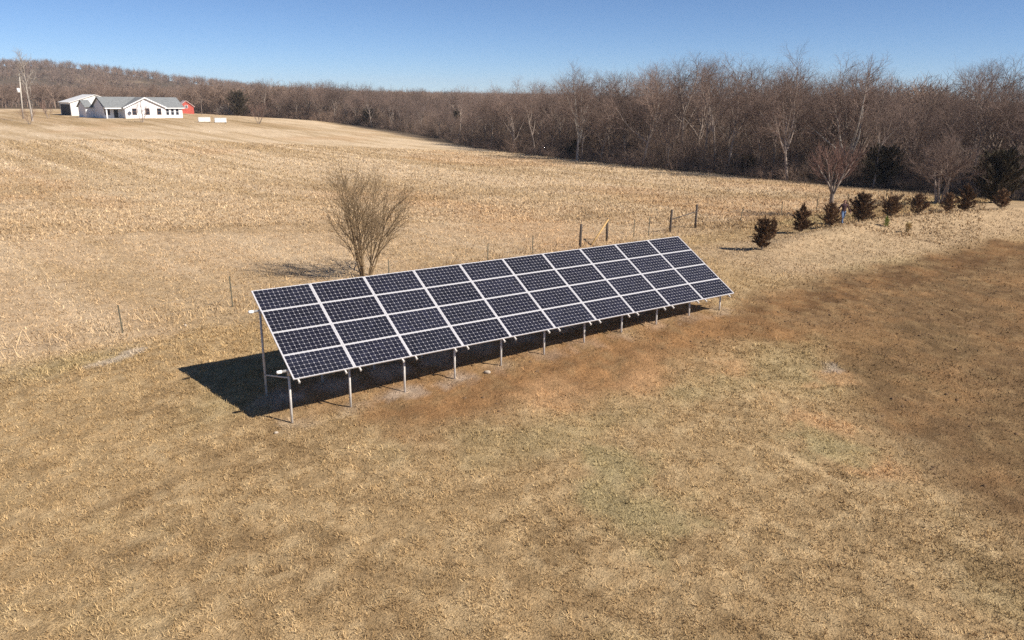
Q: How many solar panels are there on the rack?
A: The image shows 40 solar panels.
